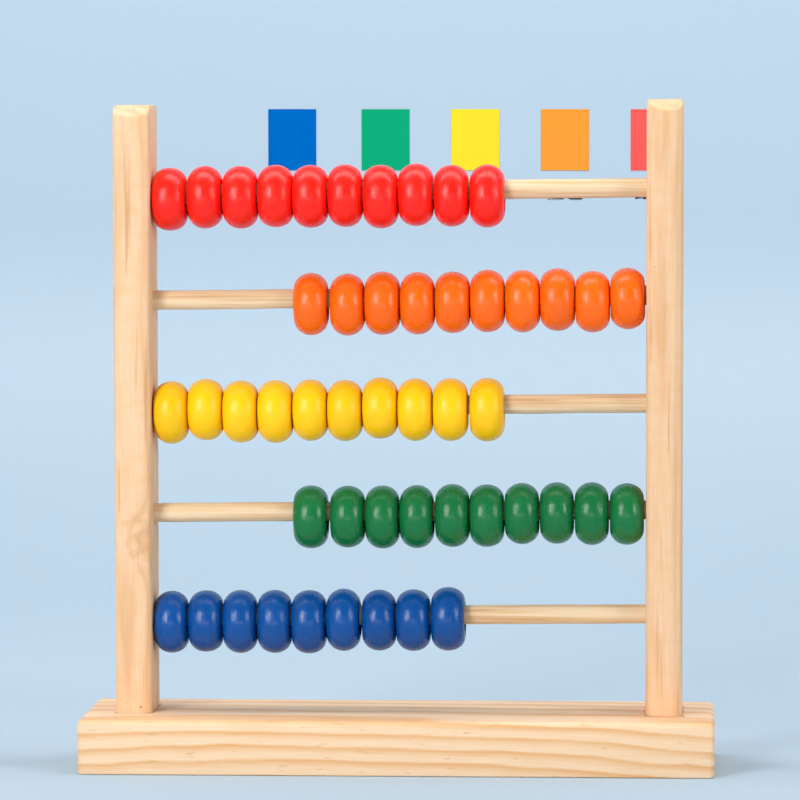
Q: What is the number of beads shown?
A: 49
